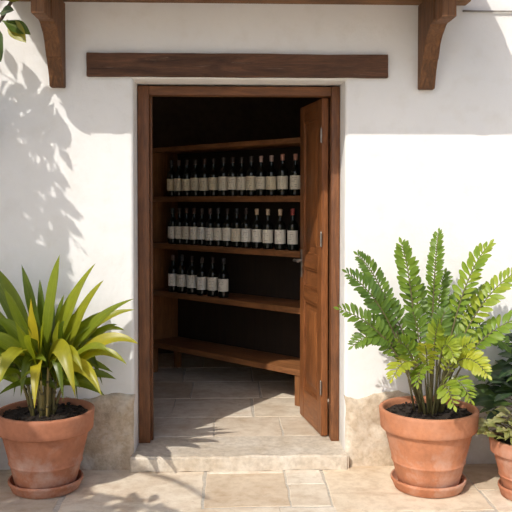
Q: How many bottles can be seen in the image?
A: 34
